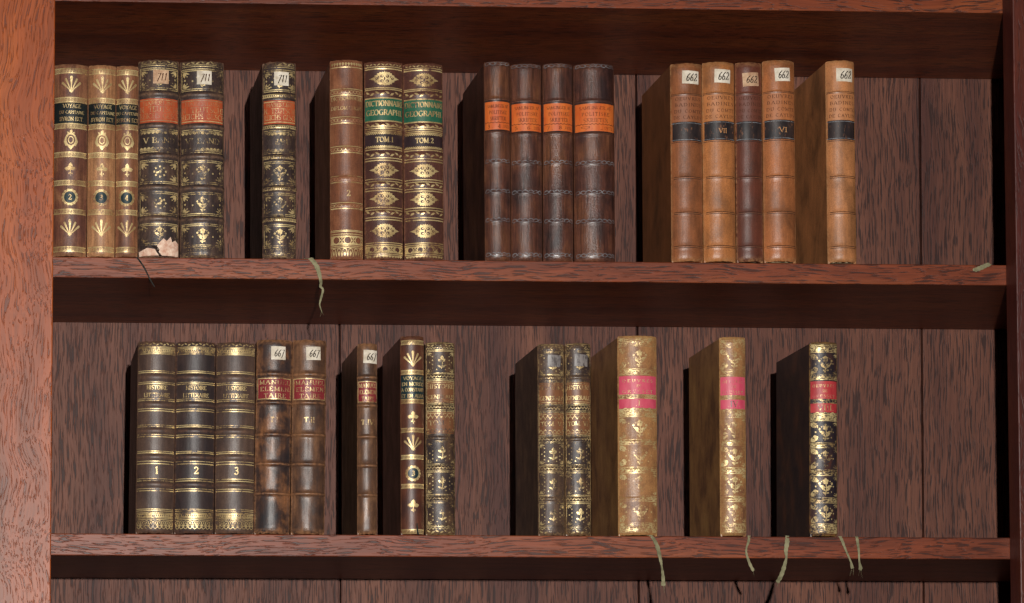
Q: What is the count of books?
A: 31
